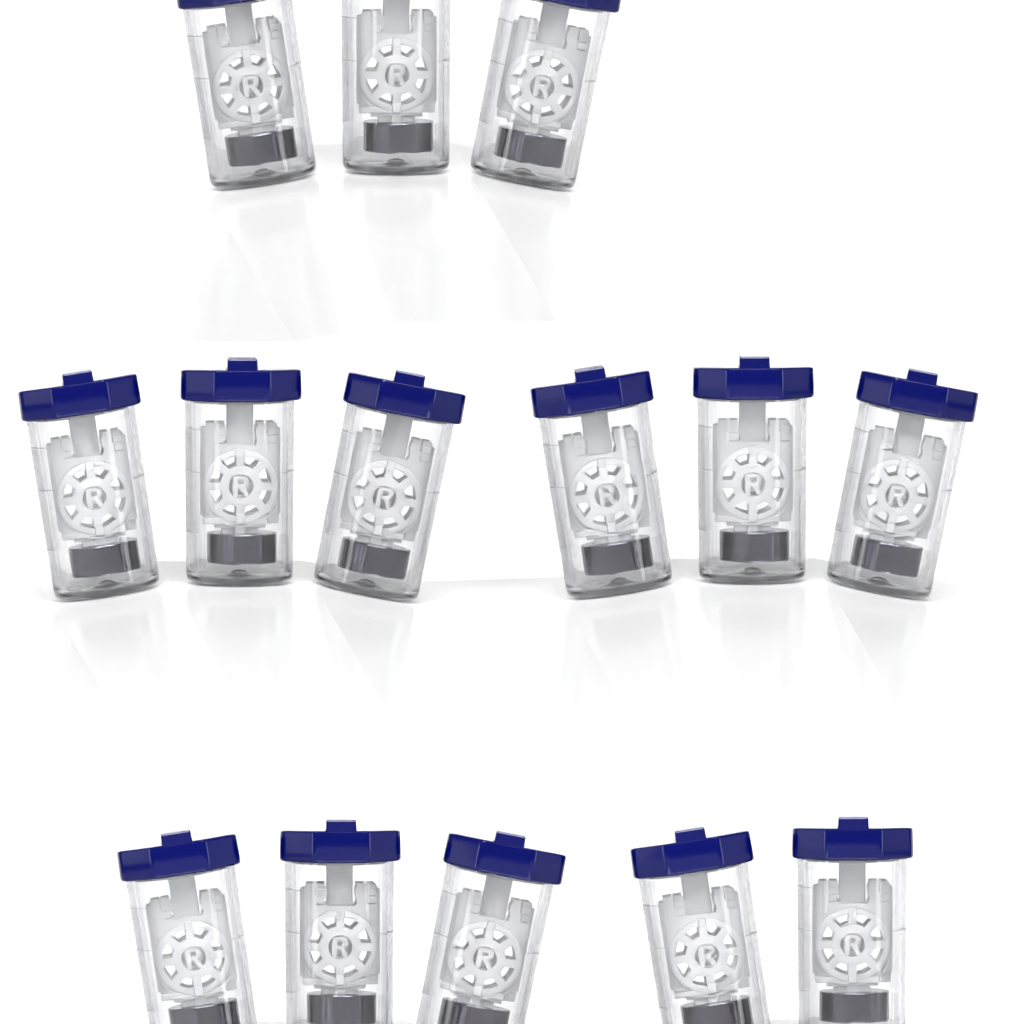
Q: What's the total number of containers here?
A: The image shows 14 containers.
